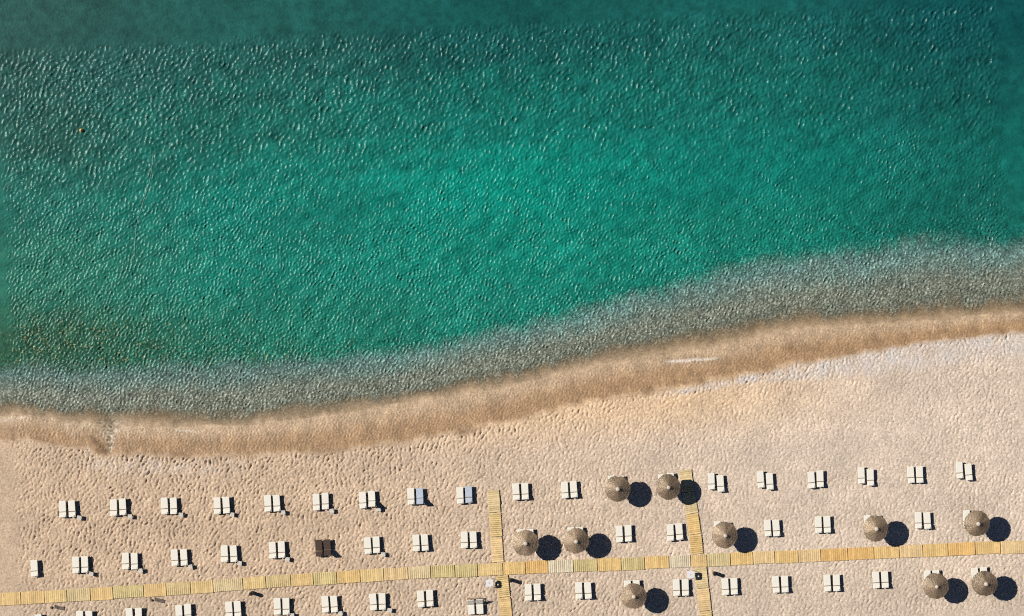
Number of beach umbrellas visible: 10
